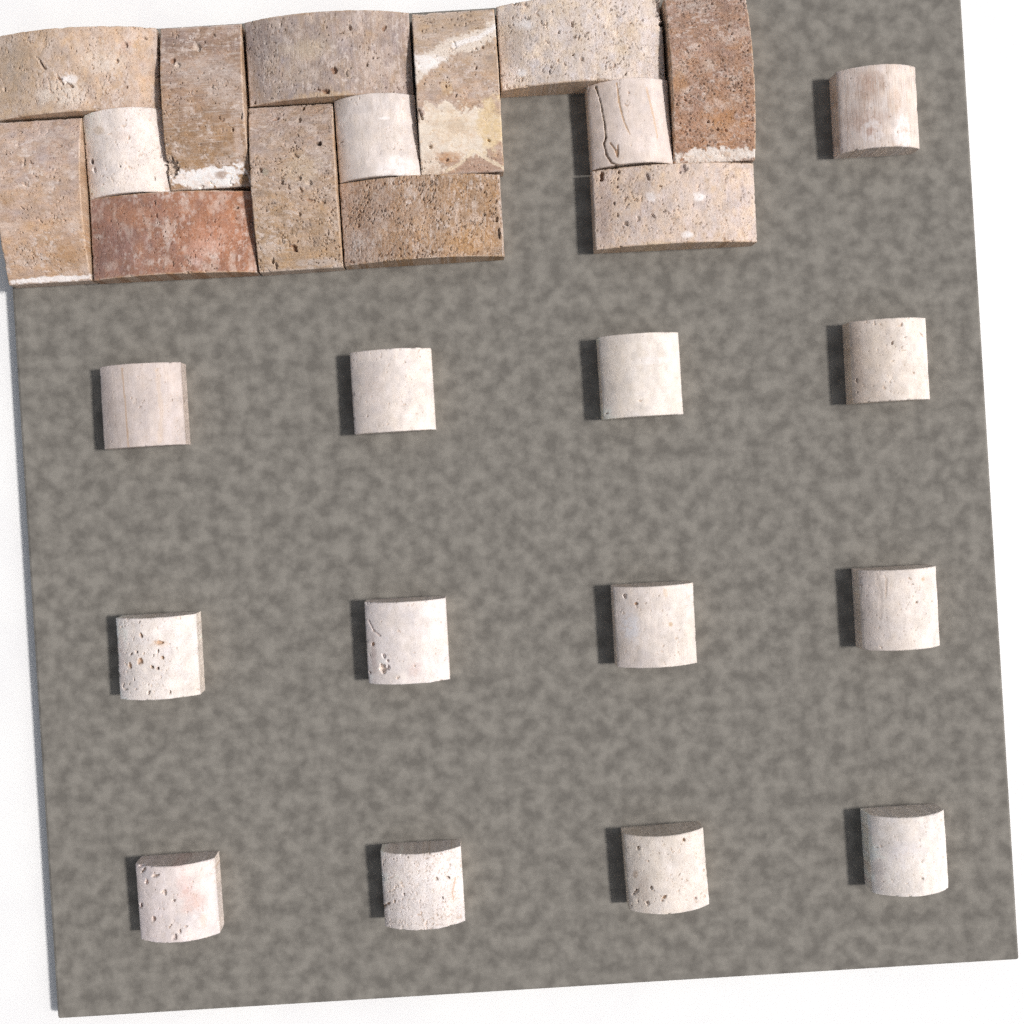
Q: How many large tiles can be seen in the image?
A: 11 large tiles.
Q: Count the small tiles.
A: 16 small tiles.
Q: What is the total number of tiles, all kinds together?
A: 27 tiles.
